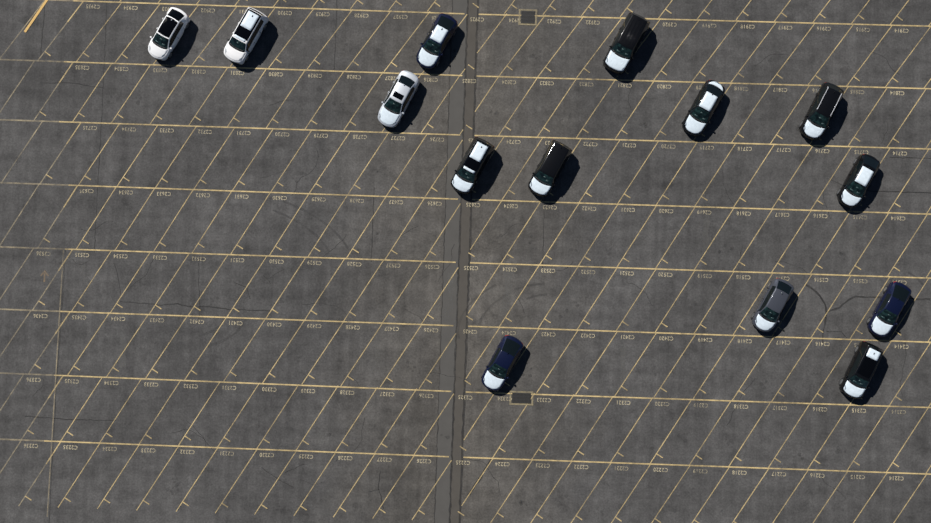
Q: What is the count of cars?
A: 14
